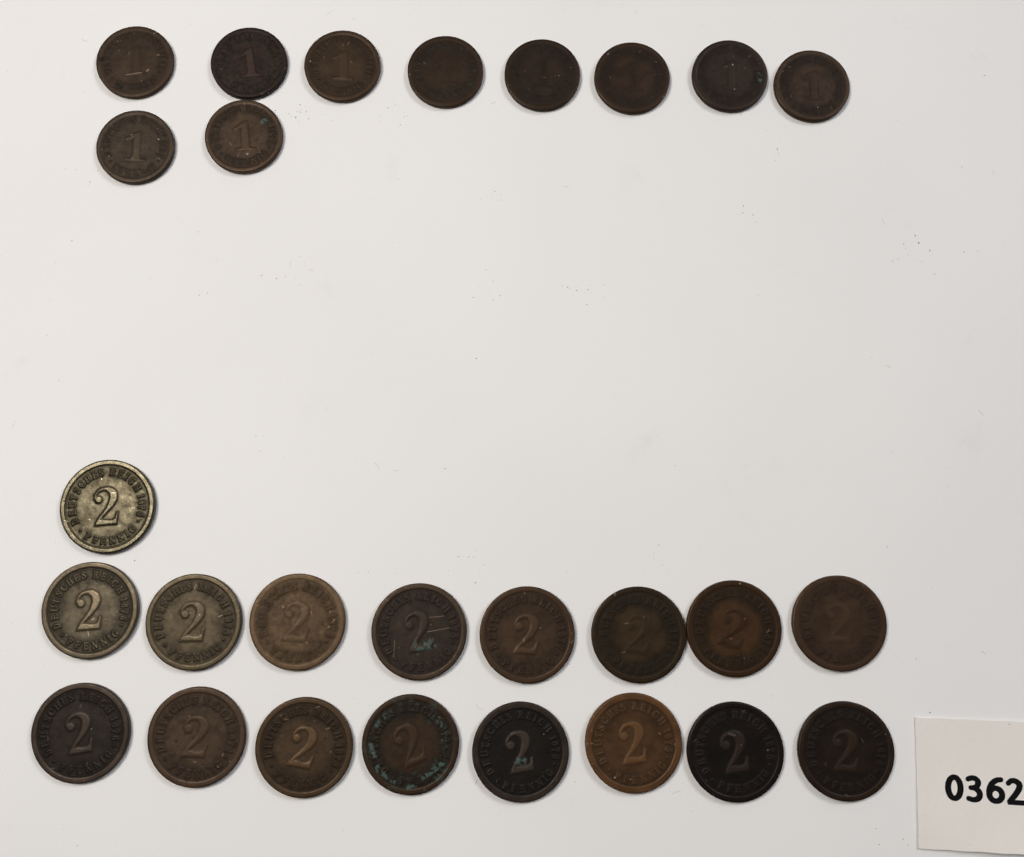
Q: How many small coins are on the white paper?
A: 10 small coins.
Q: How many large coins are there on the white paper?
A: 17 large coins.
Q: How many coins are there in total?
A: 27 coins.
